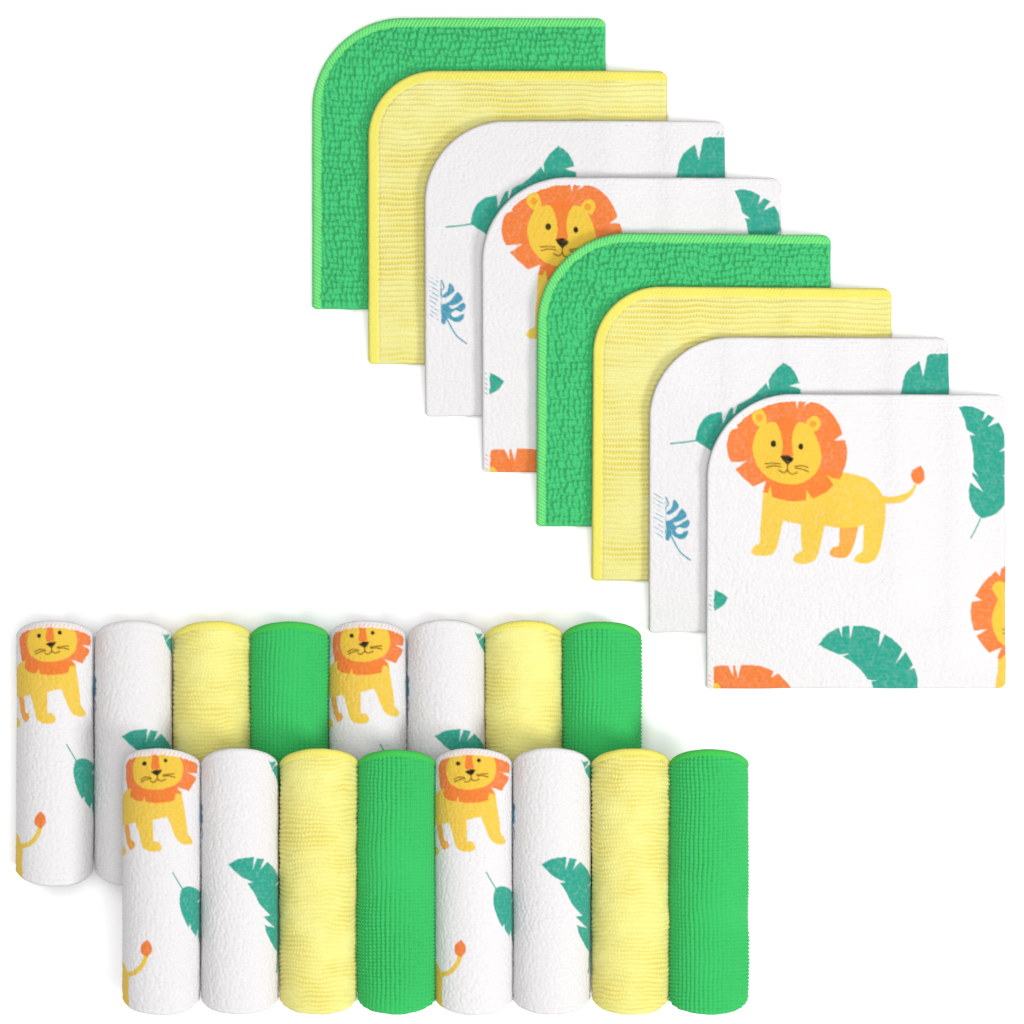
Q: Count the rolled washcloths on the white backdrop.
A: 16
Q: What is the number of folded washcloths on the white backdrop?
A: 8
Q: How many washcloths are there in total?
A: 24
